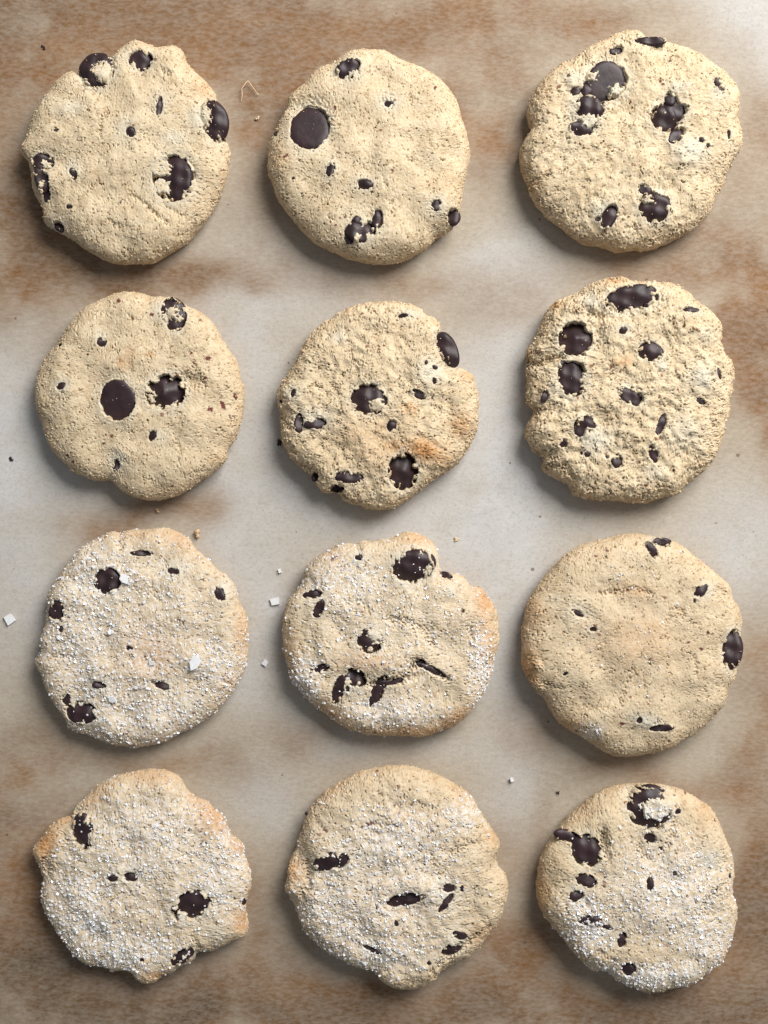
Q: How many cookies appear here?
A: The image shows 12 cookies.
